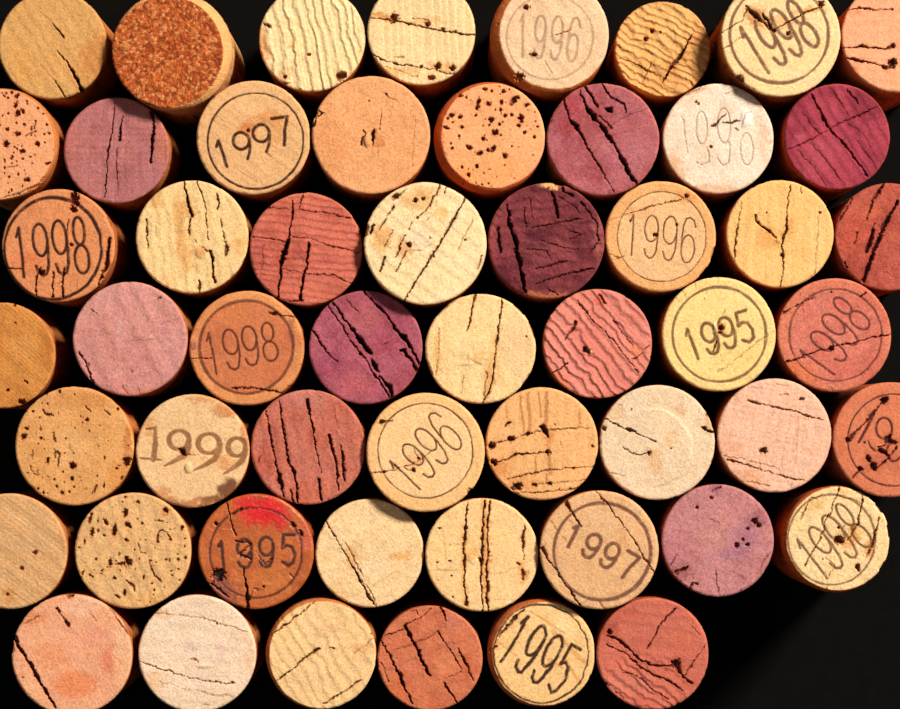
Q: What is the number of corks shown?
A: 54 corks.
